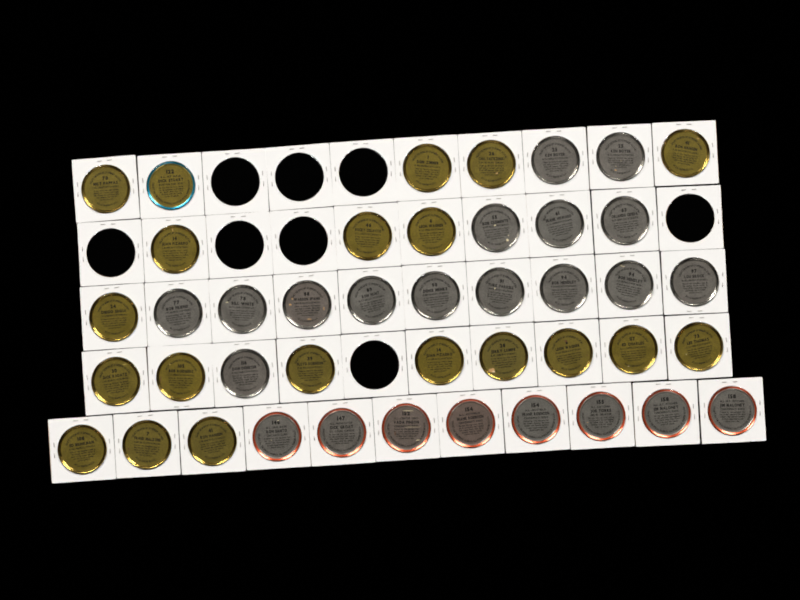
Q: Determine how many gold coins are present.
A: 20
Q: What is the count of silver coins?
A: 23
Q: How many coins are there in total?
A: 43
